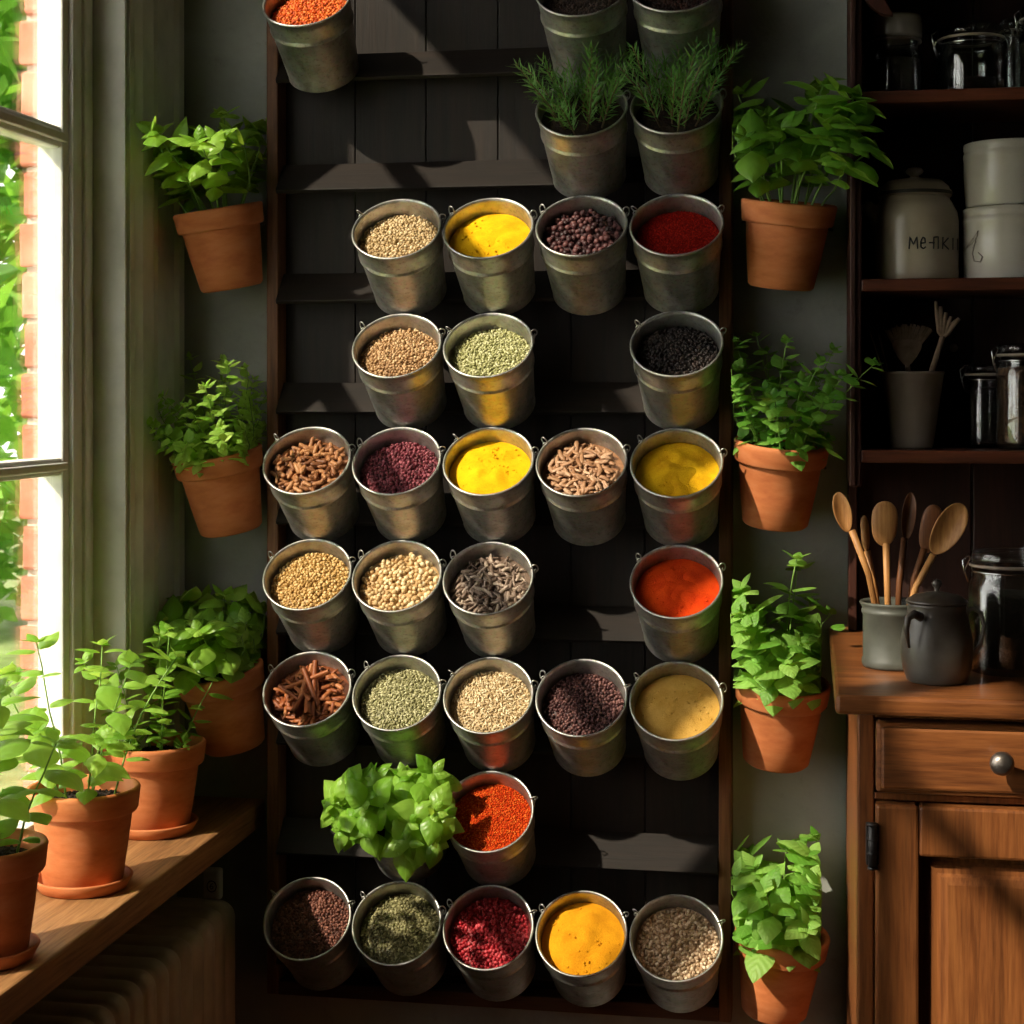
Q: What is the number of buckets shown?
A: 33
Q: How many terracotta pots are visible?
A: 10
